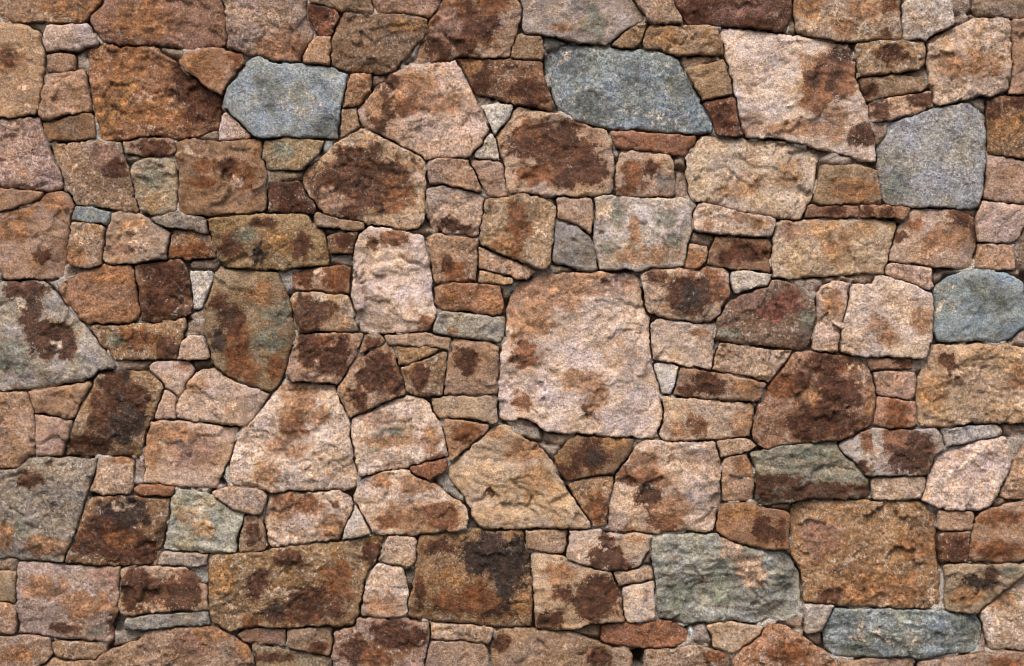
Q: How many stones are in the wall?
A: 200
